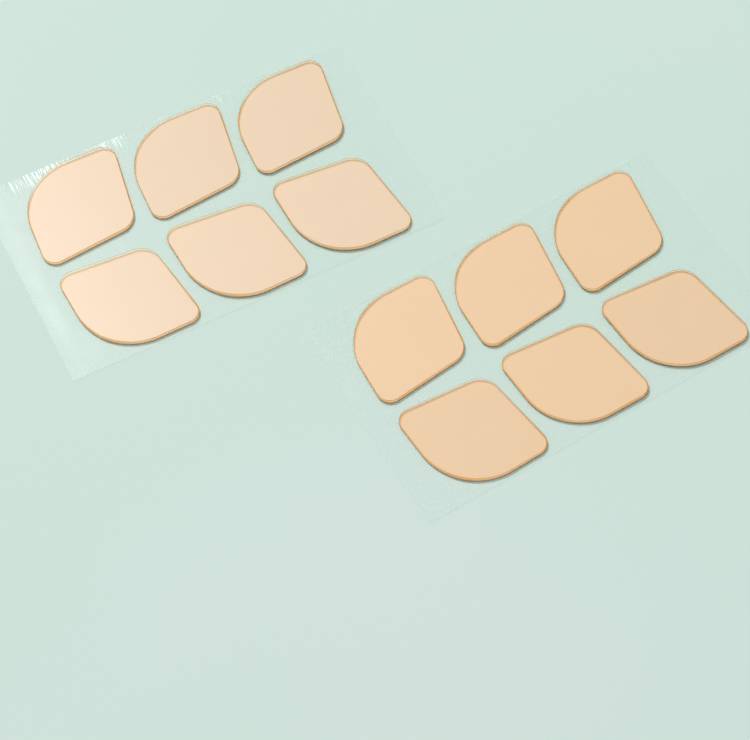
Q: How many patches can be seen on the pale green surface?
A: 12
